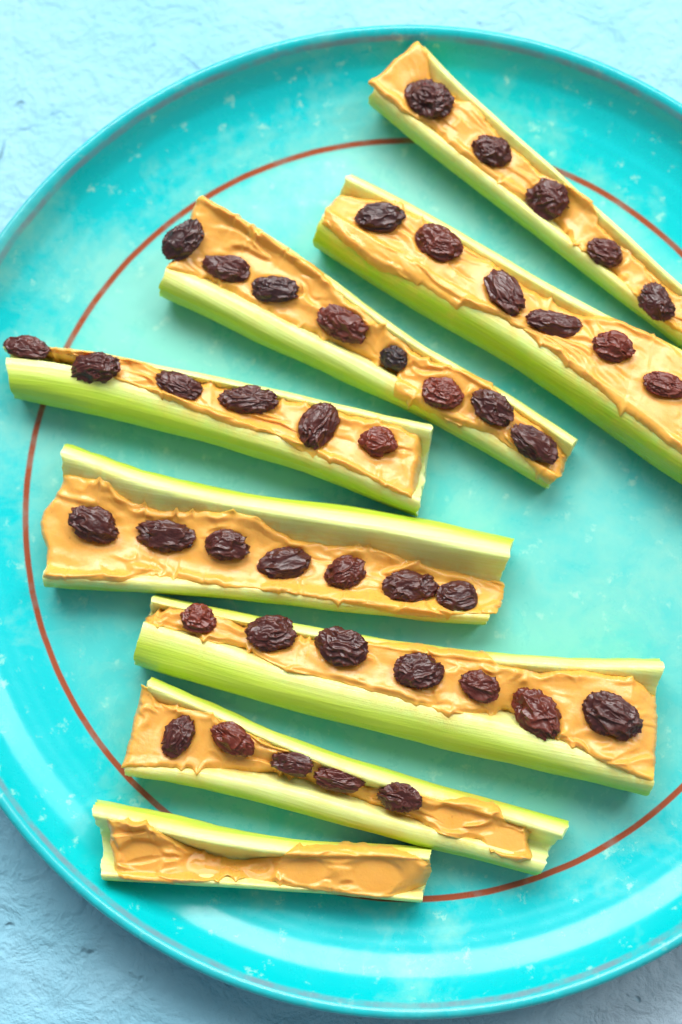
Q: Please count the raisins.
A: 44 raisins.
